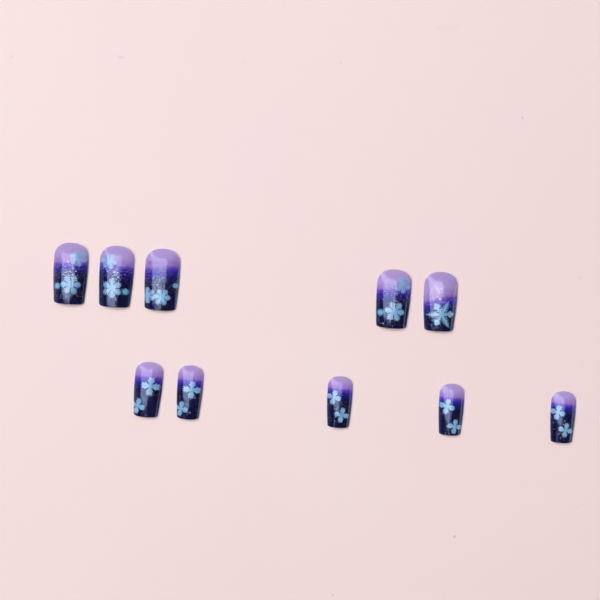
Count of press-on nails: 10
